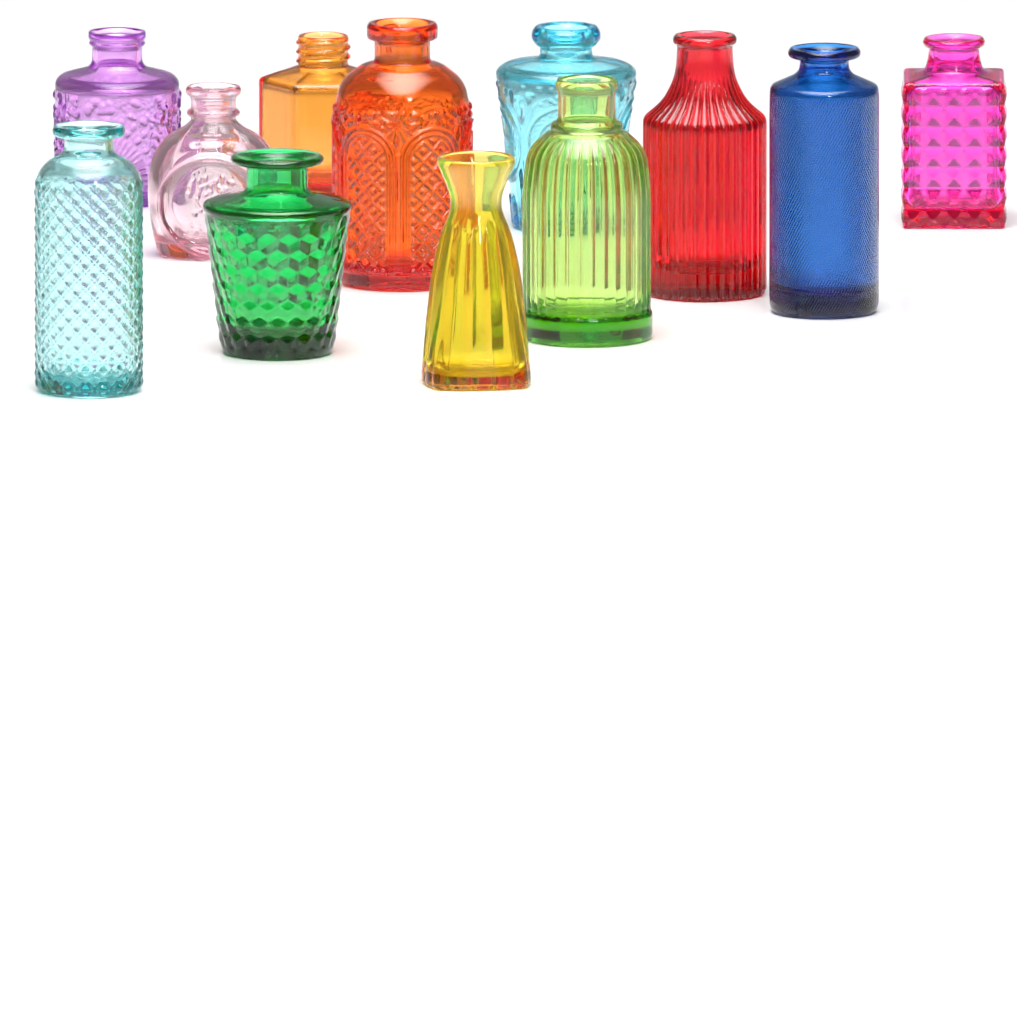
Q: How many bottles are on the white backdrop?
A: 12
